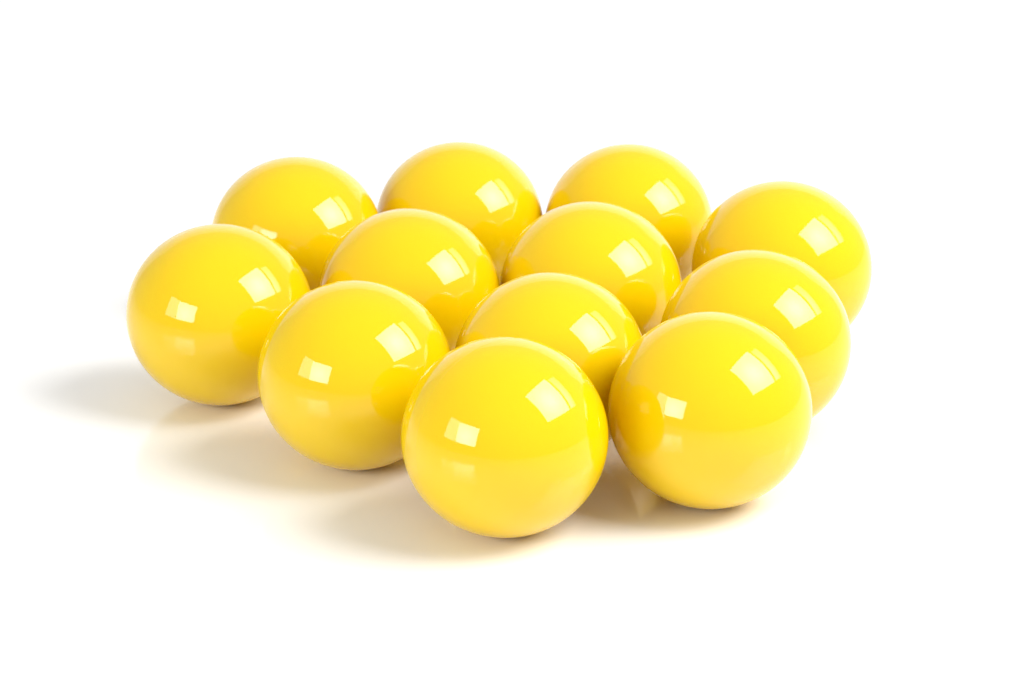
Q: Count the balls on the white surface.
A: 12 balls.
